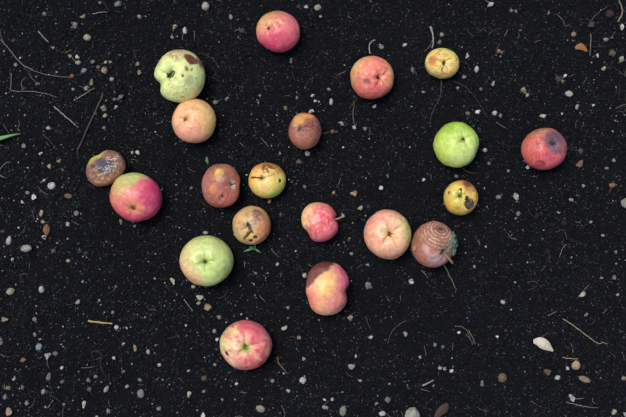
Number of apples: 20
